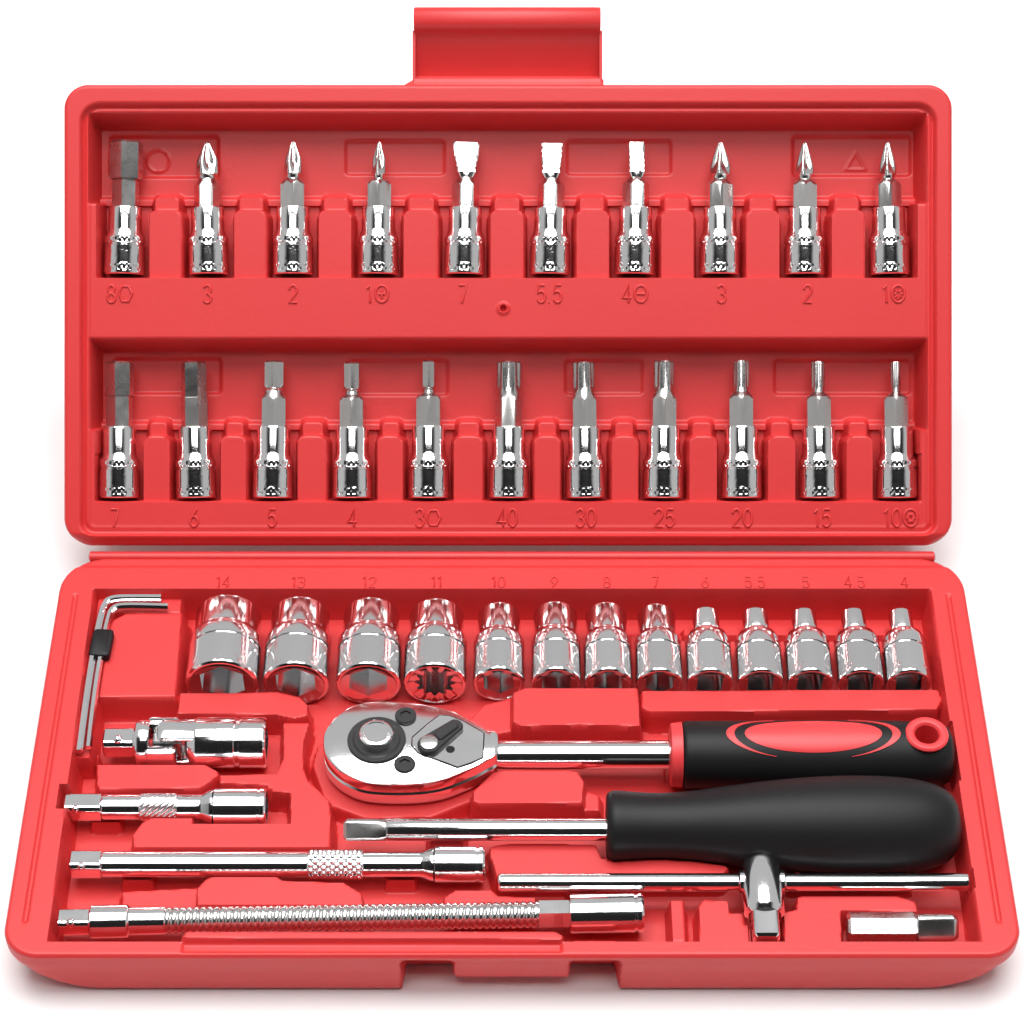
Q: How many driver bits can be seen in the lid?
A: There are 21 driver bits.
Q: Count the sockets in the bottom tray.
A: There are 13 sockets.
